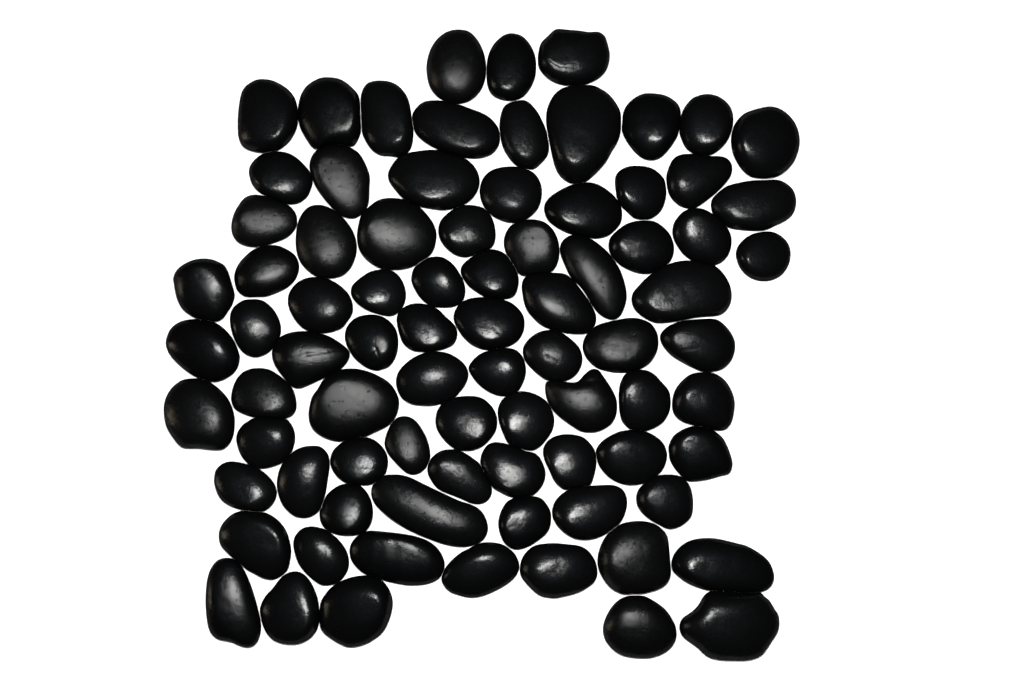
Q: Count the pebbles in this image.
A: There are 83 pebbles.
